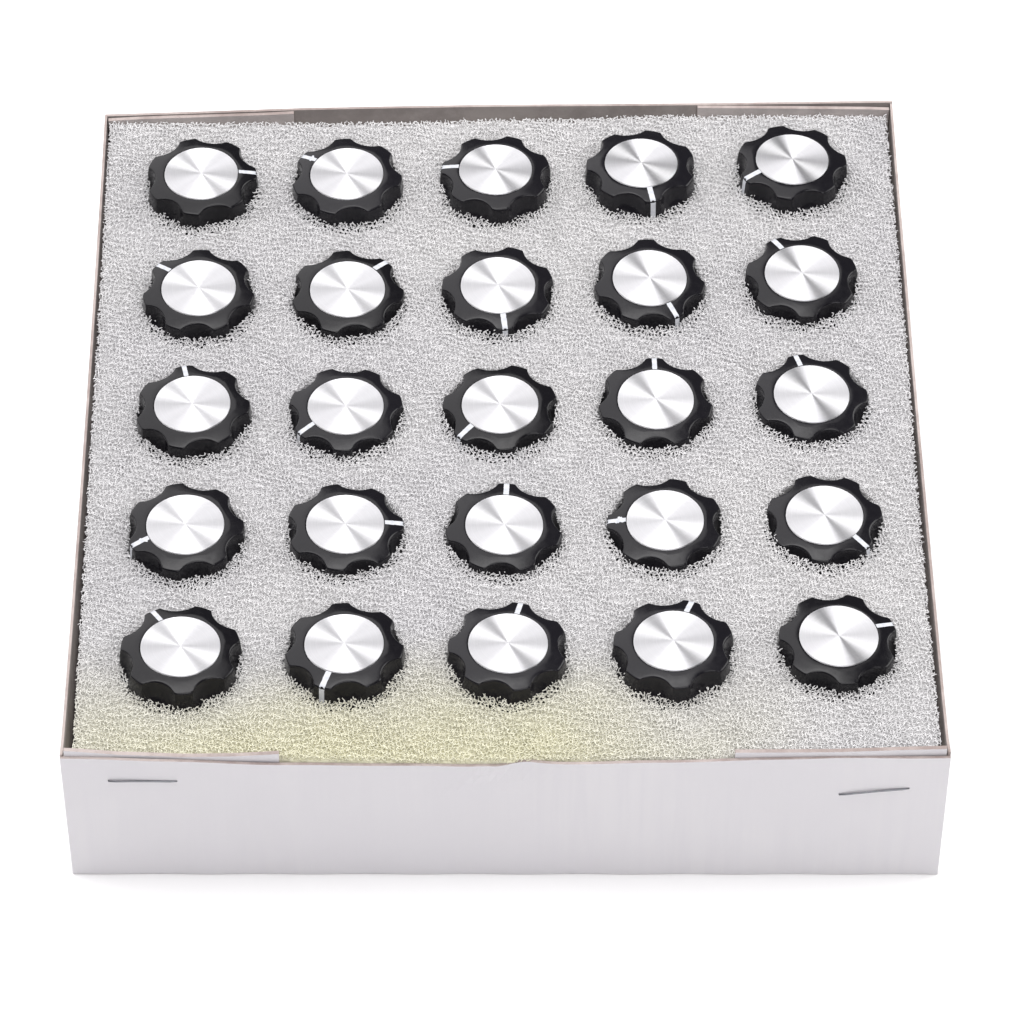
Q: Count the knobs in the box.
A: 25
